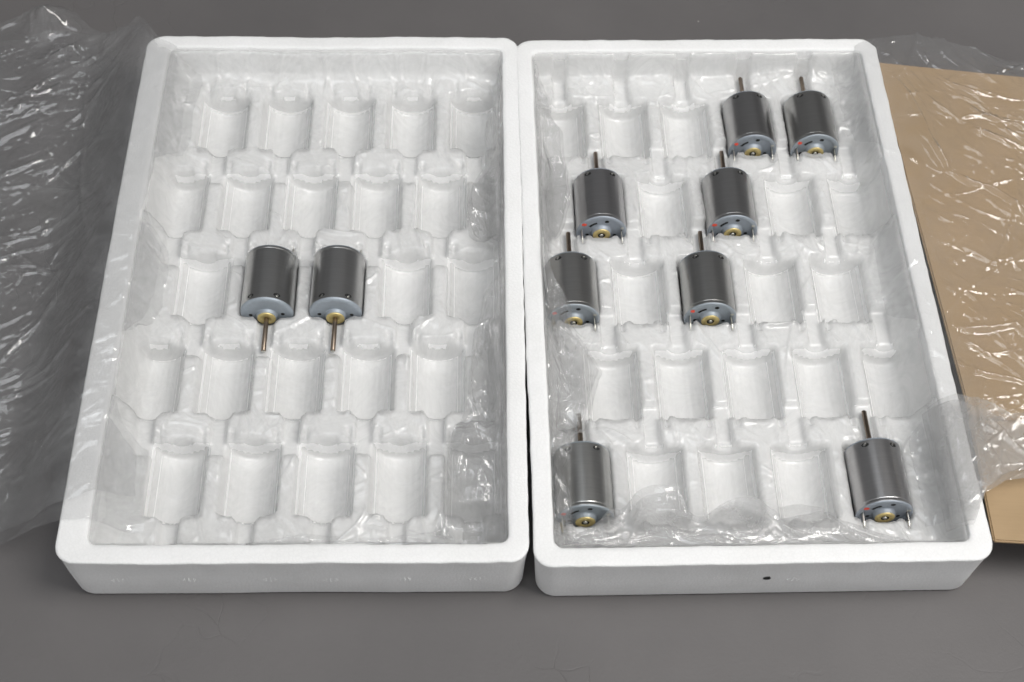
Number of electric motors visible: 10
